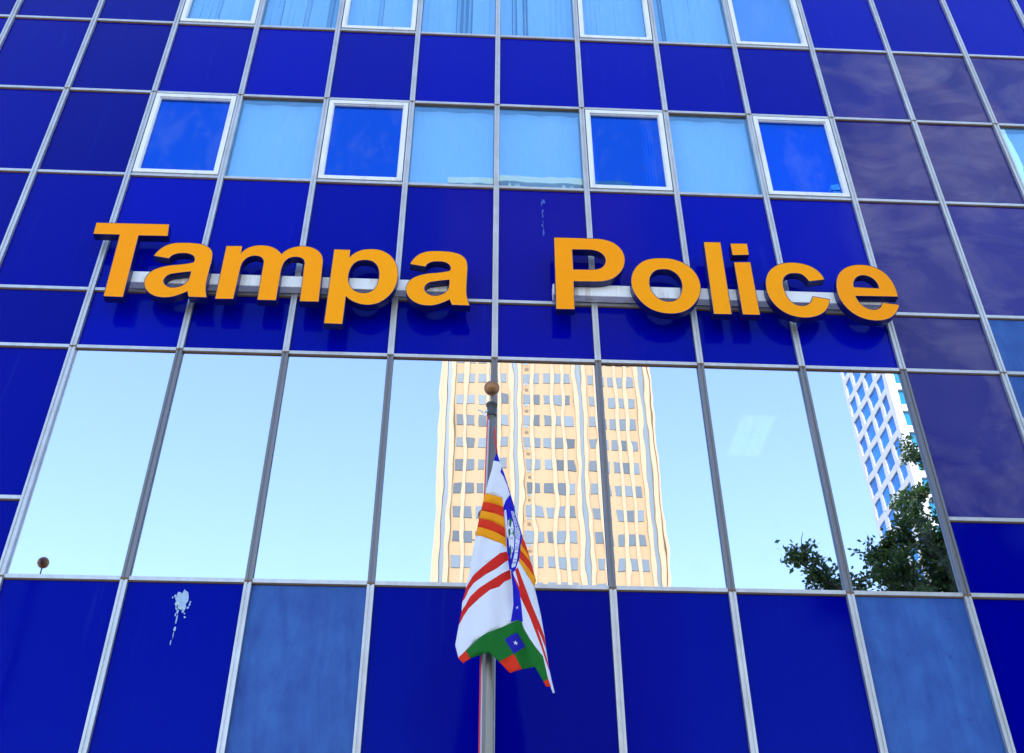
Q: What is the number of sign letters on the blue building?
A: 11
